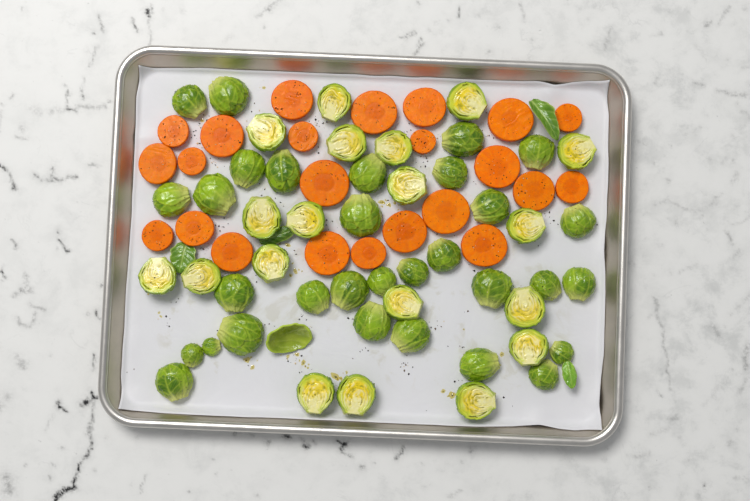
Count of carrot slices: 23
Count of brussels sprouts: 50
